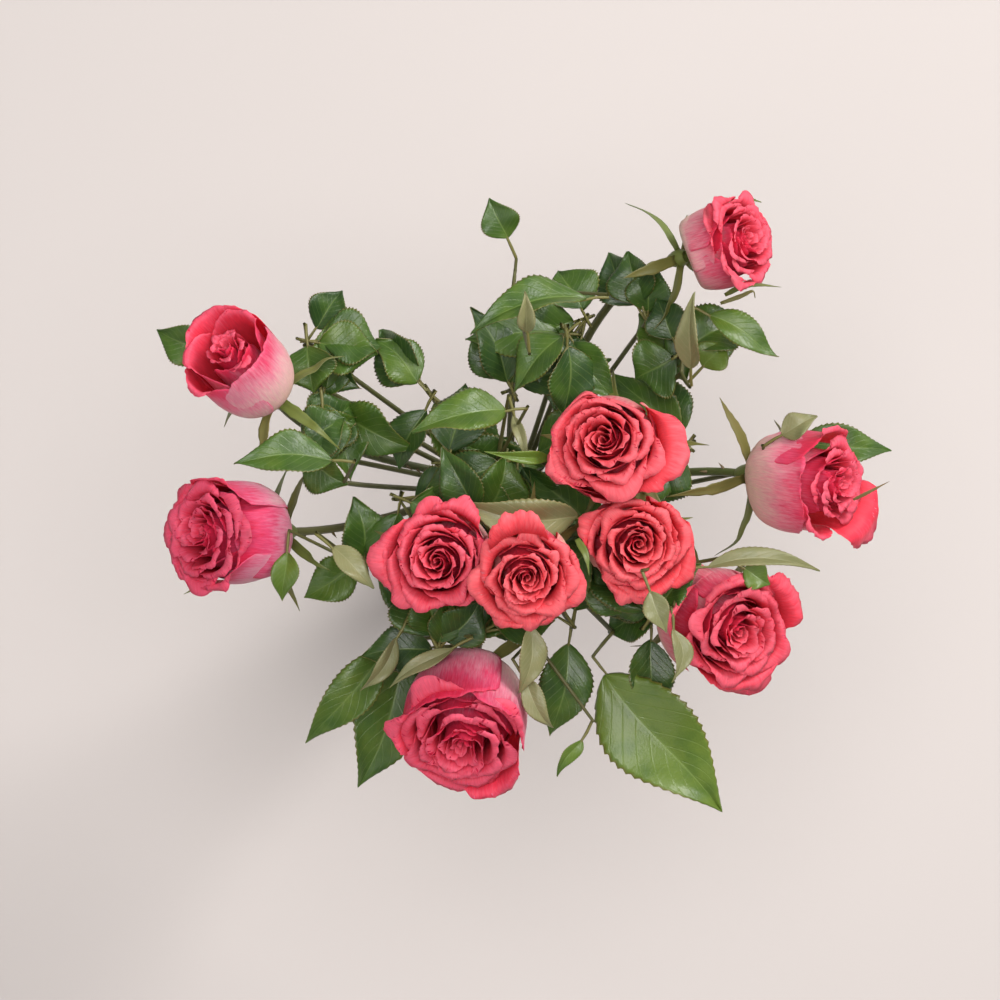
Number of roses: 10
